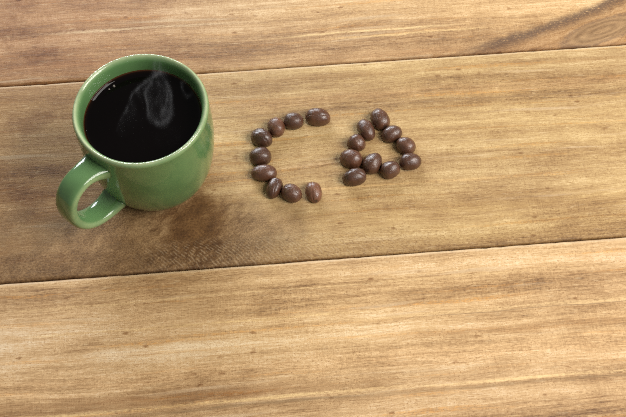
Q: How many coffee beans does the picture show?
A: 19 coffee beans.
